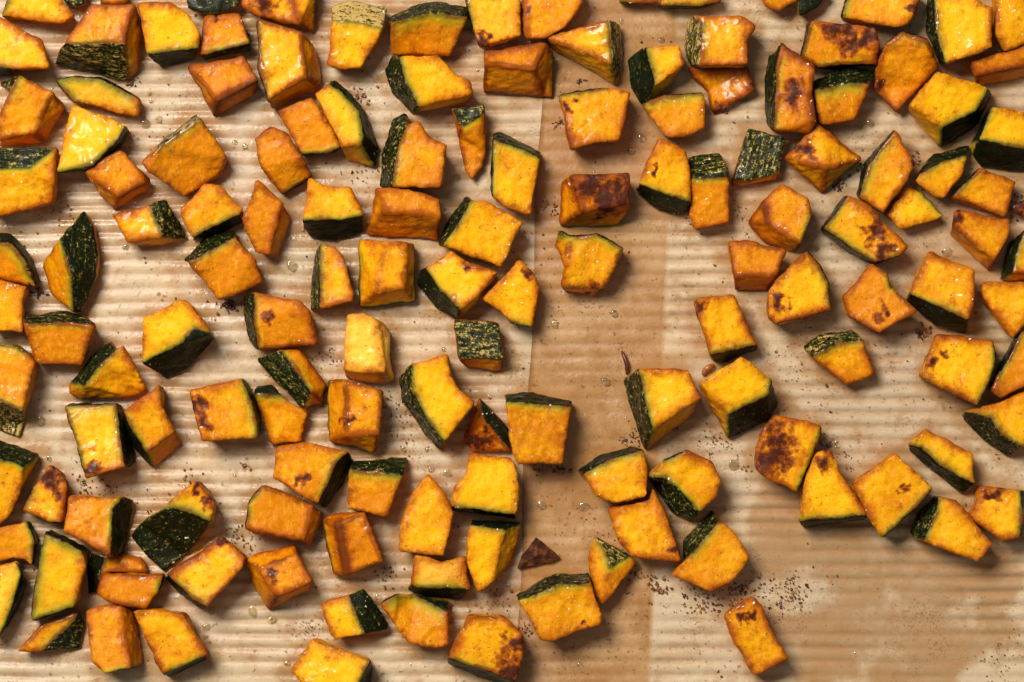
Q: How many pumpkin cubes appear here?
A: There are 145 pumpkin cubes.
